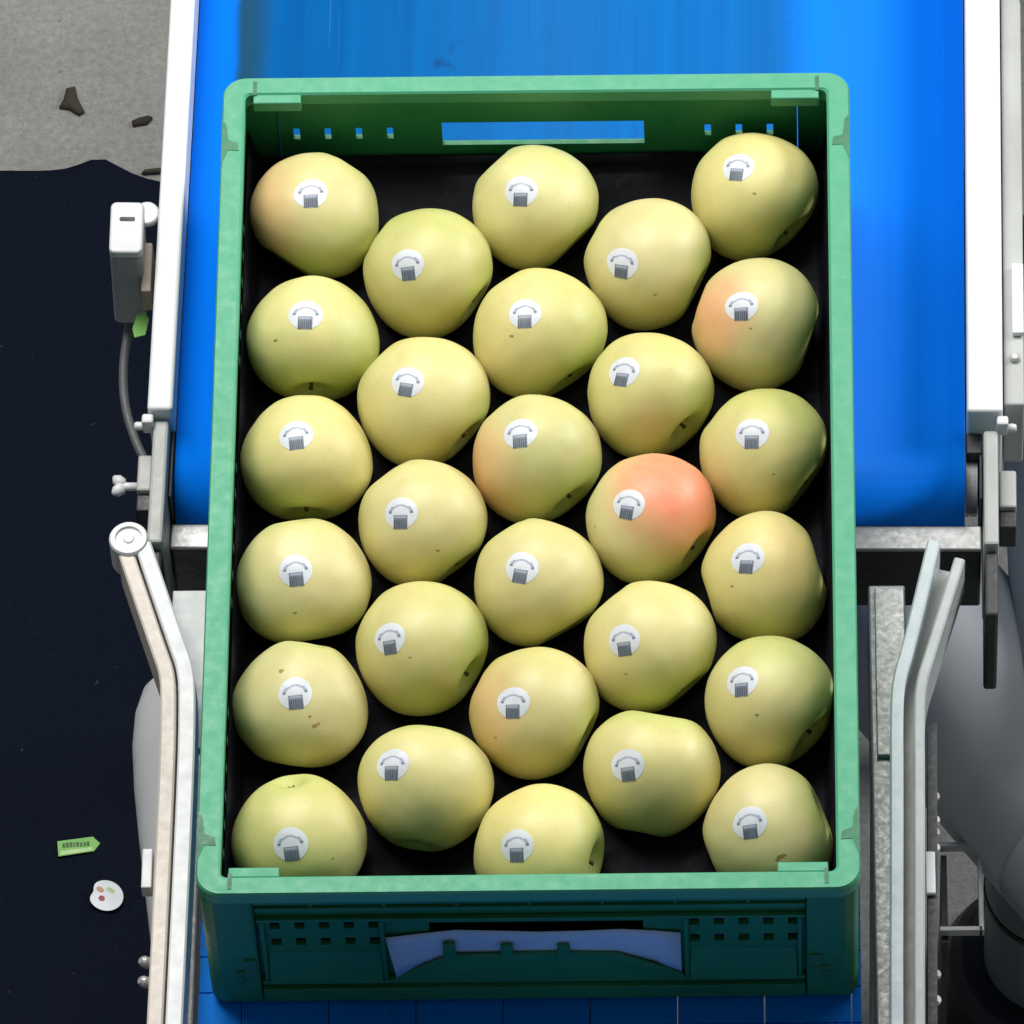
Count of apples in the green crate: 28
